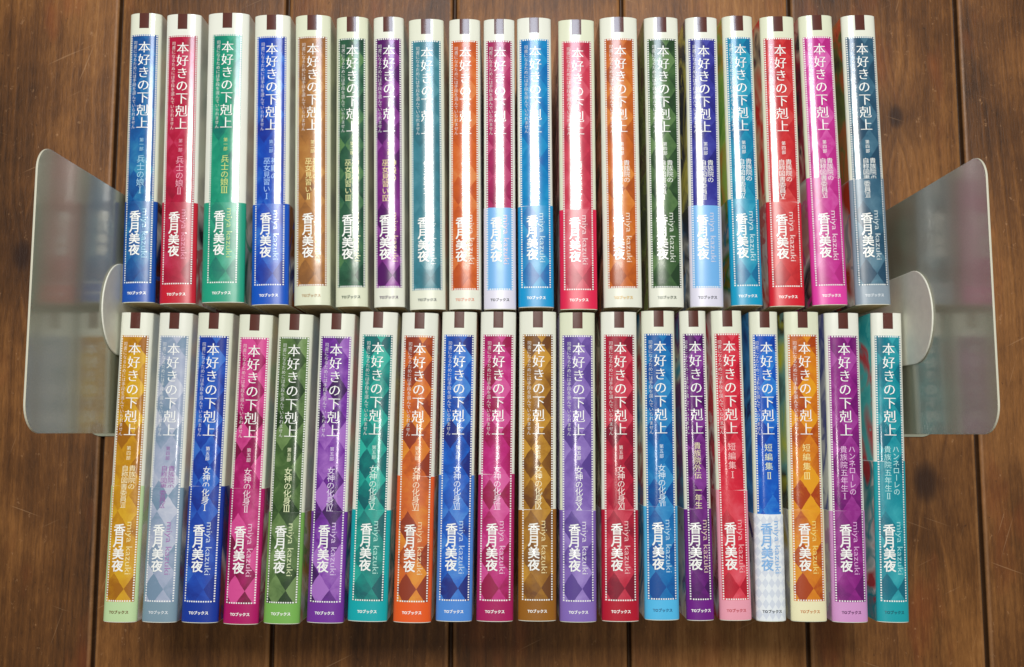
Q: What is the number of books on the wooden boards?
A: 39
